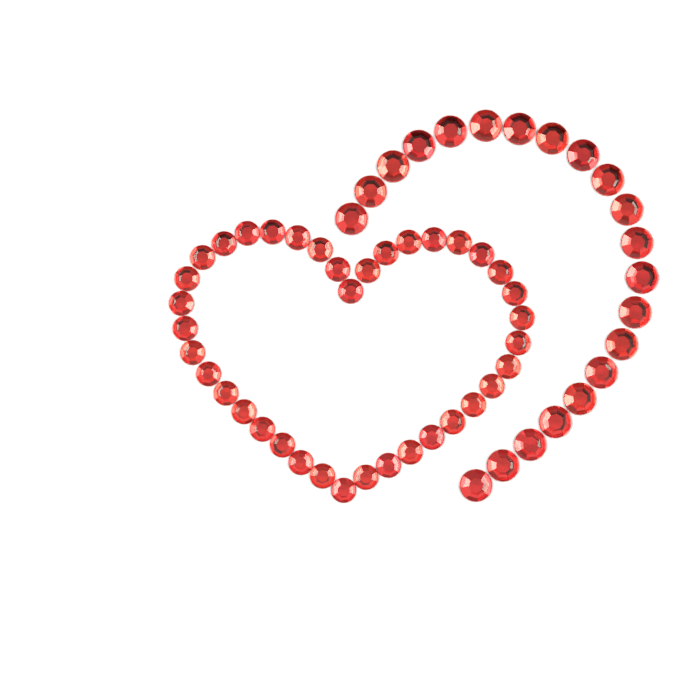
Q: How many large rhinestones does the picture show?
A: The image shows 21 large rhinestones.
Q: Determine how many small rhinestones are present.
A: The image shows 38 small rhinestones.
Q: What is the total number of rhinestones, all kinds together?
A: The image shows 59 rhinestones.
